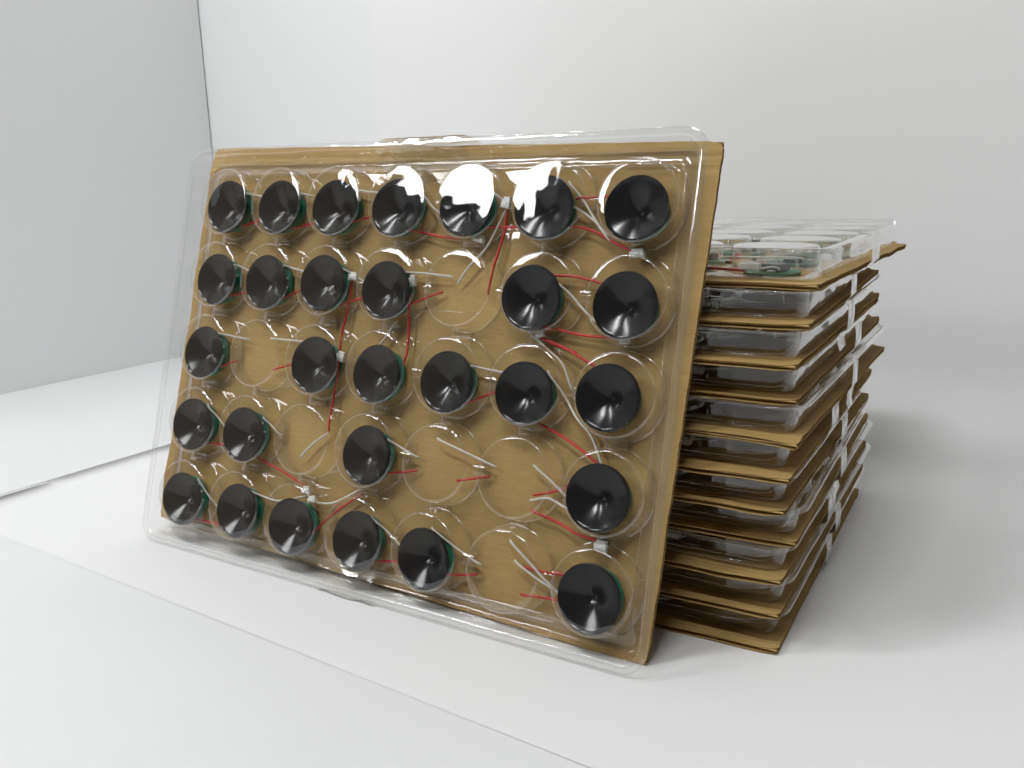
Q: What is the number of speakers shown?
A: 29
